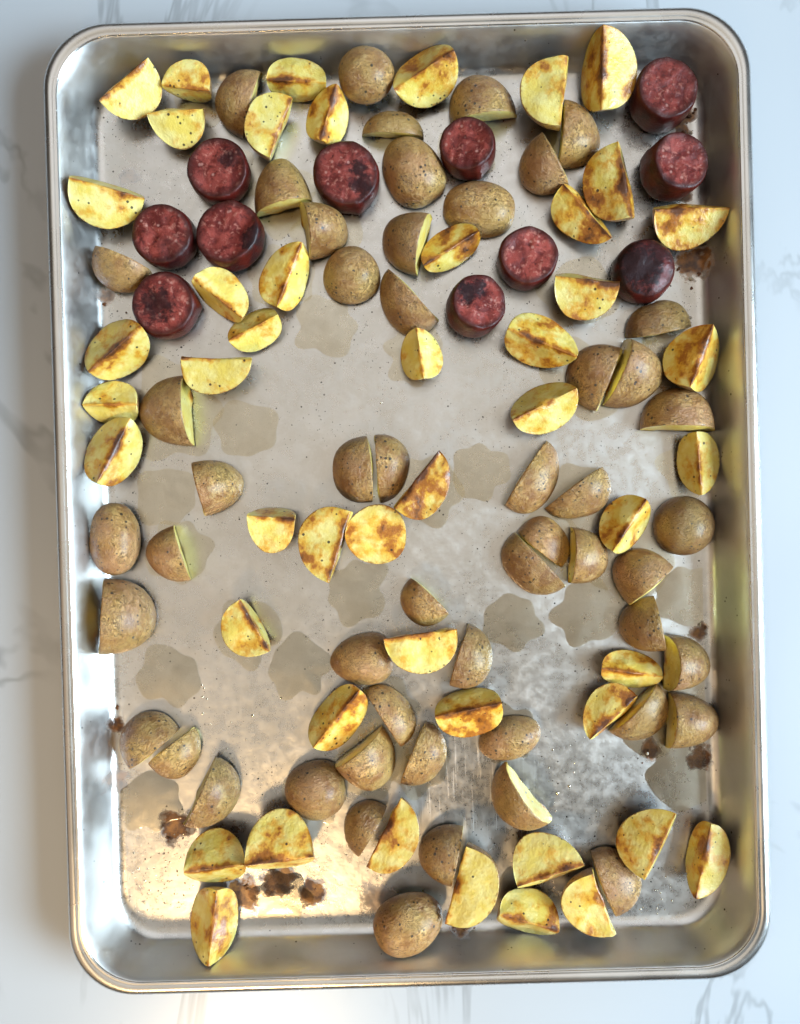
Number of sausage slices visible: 11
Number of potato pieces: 100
